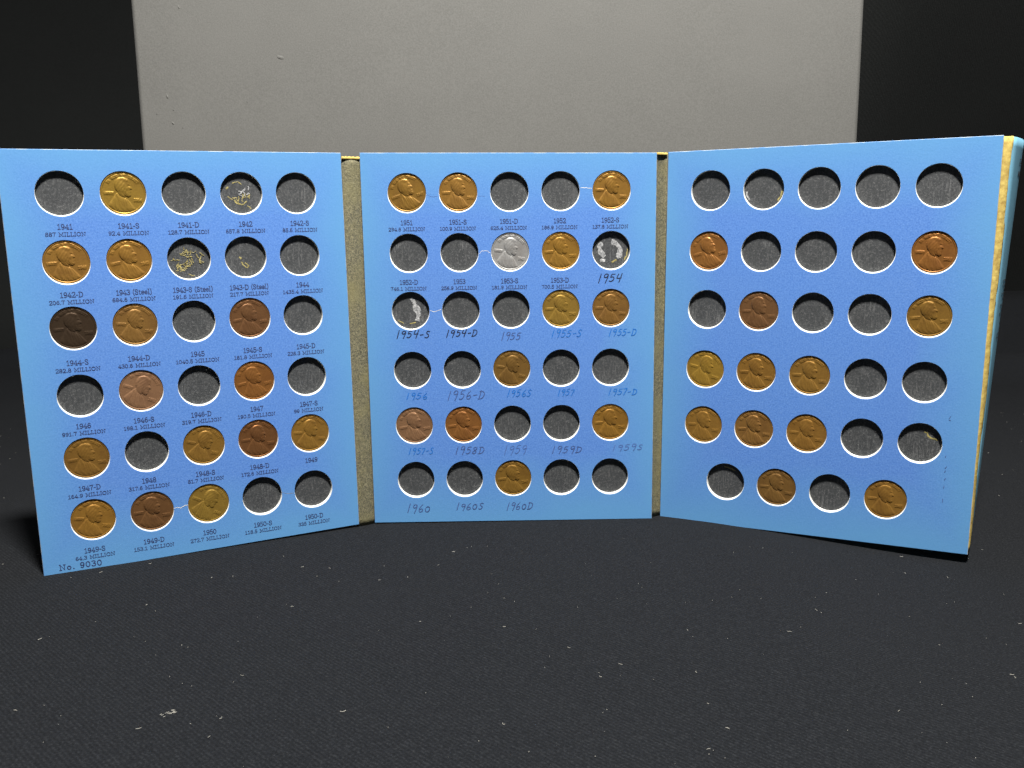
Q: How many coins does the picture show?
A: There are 39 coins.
